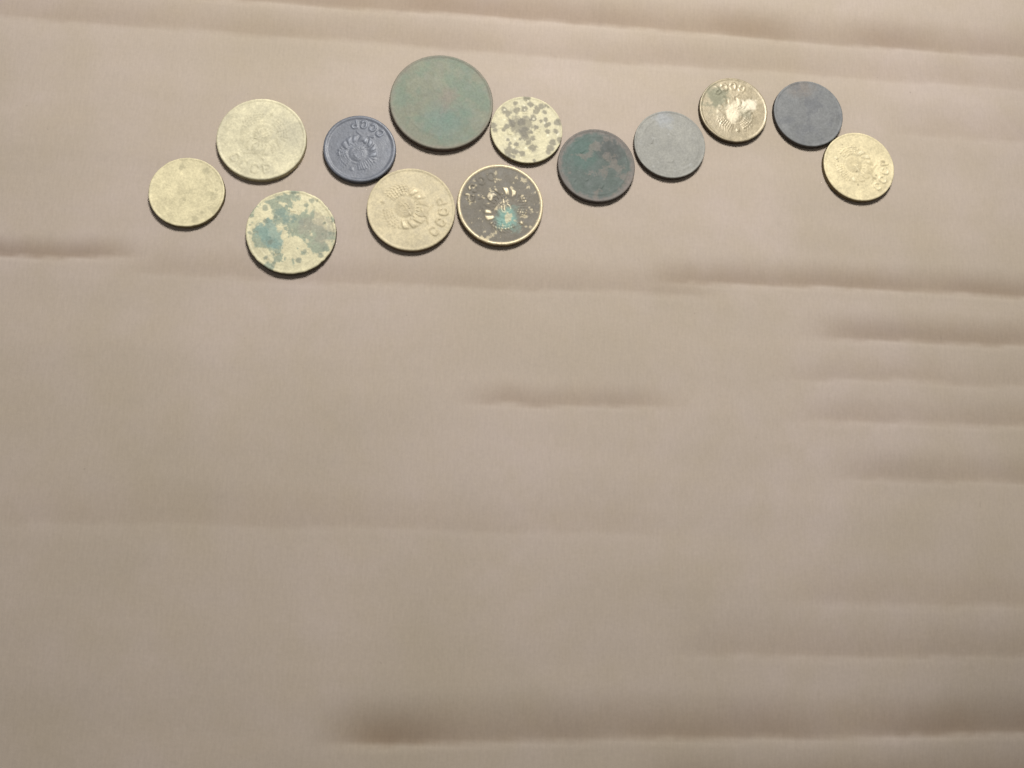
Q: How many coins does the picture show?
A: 13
